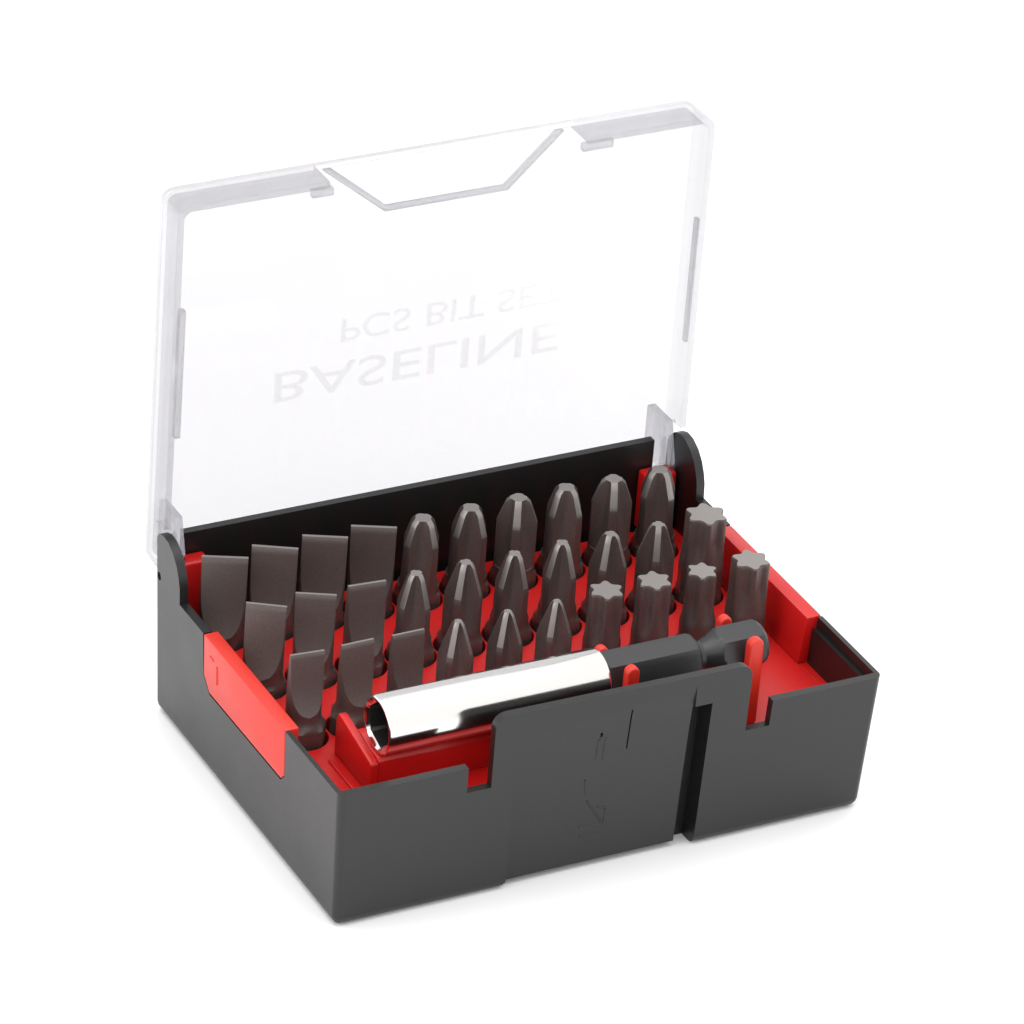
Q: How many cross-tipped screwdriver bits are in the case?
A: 15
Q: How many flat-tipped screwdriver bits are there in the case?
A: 10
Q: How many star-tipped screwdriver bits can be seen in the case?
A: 5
